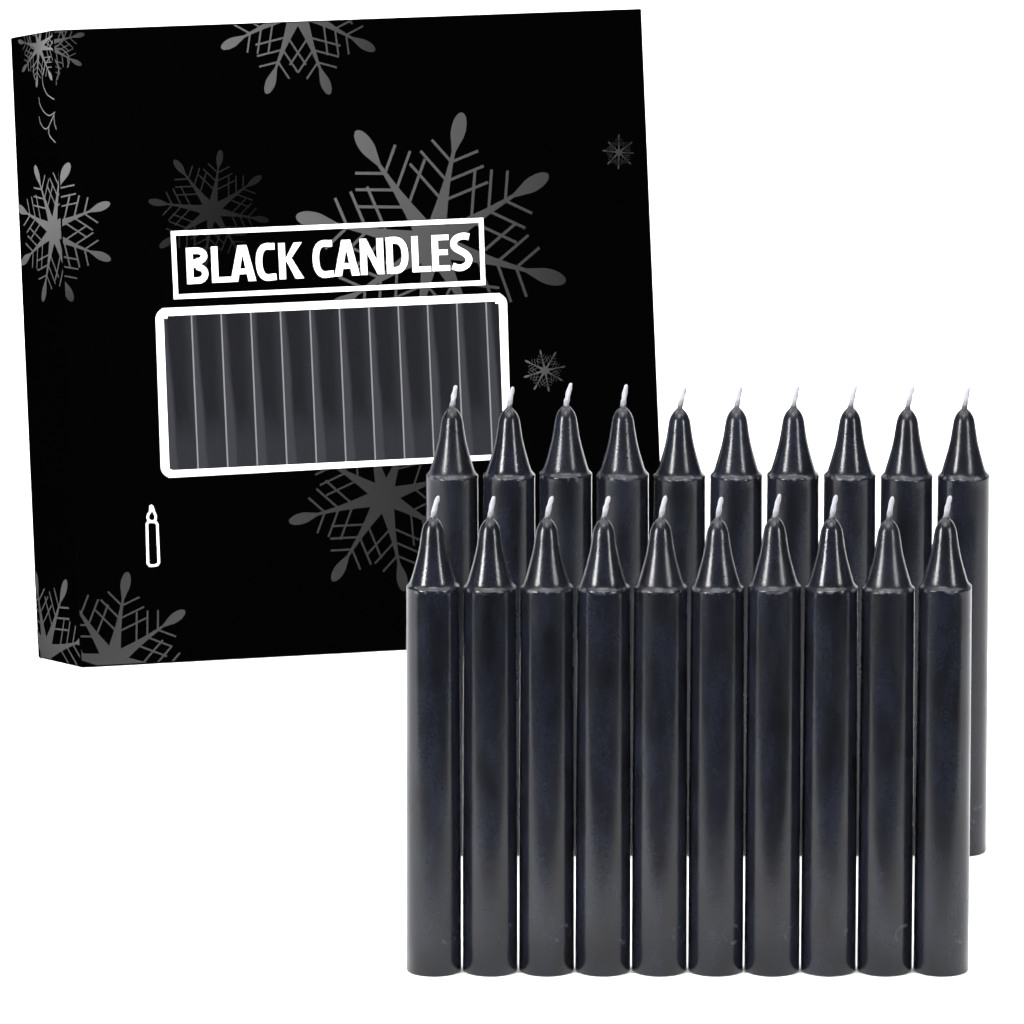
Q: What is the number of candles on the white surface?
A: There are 20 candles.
